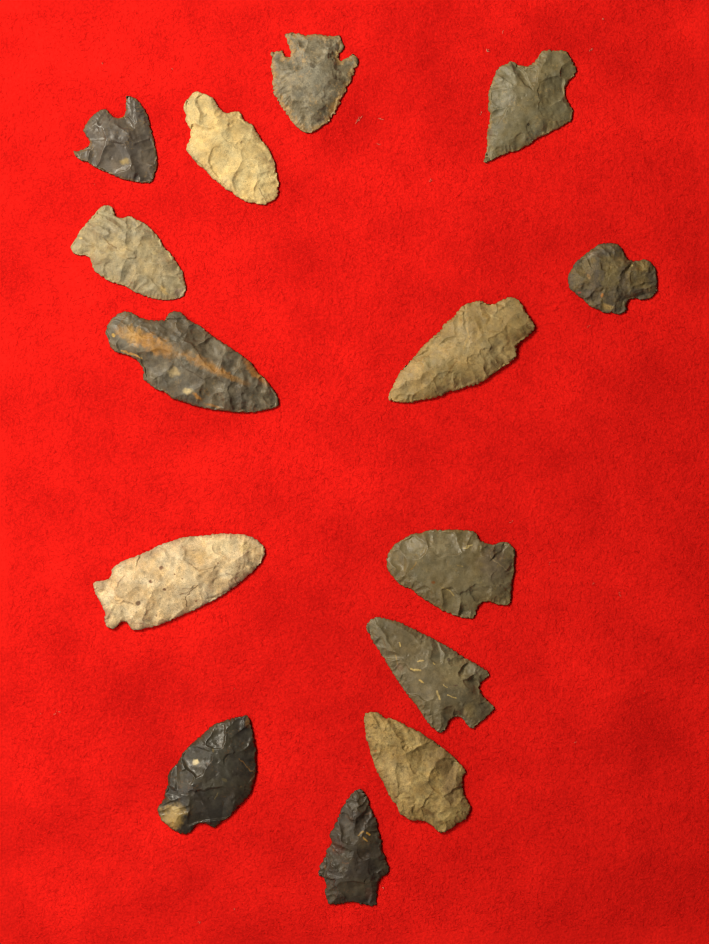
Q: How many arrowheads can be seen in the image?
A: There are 14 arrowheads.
